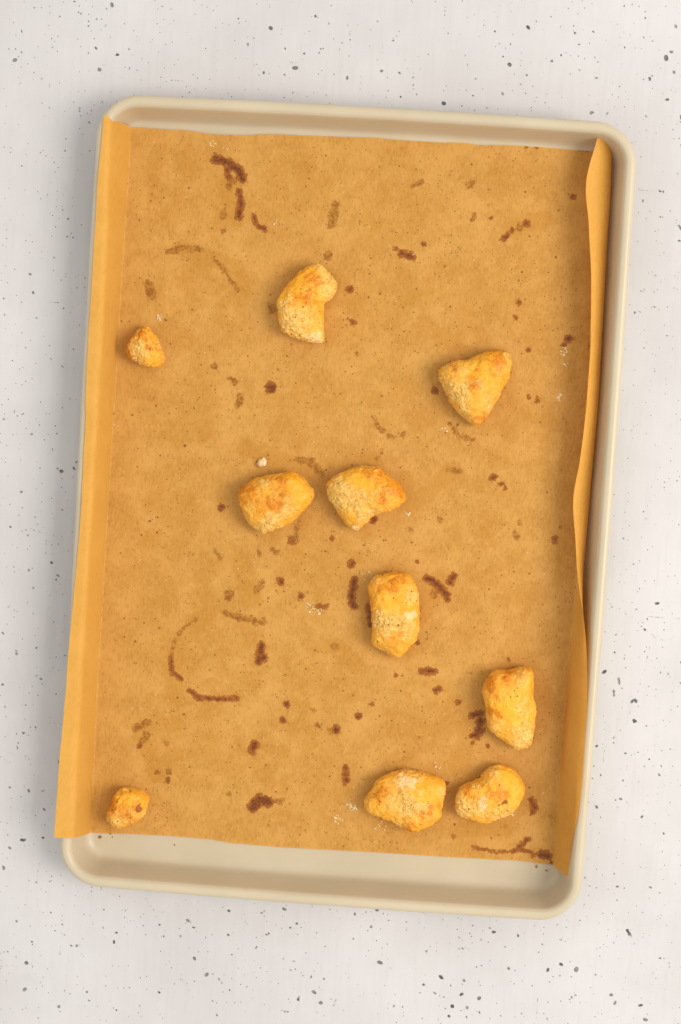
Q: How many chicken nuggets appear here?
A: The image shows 10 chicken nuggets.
